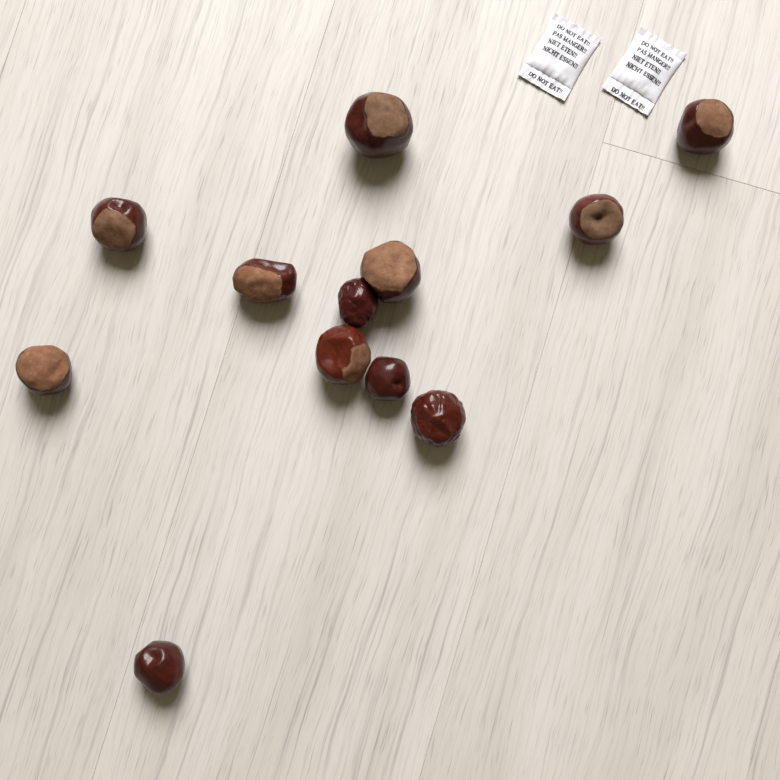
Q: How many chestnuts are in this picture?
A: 12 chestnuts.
